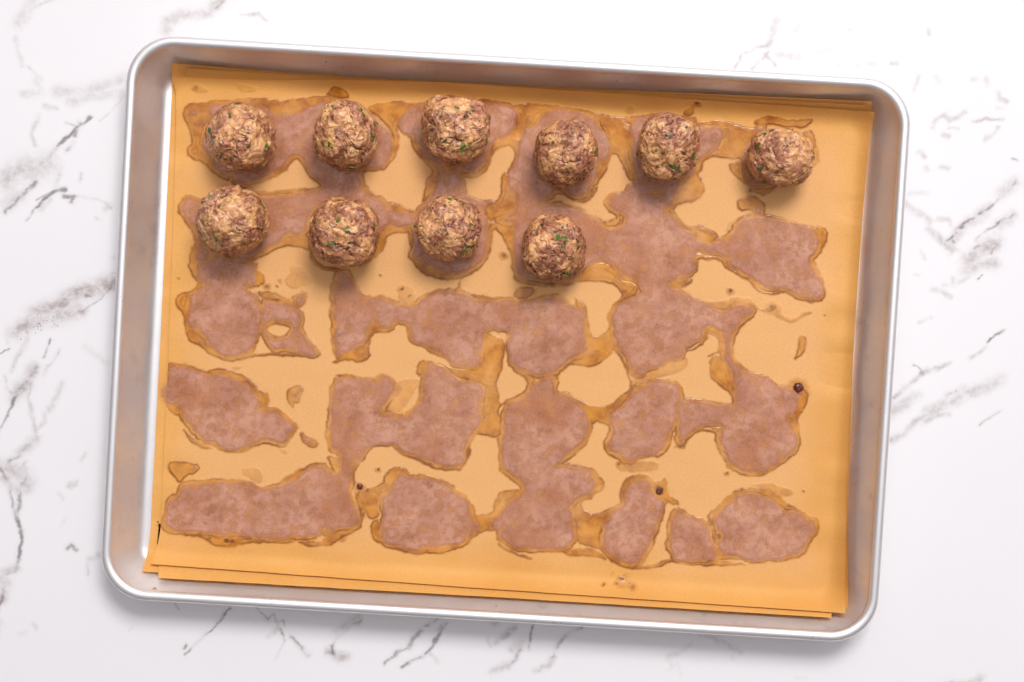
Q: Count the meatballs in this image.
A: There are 10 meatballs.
